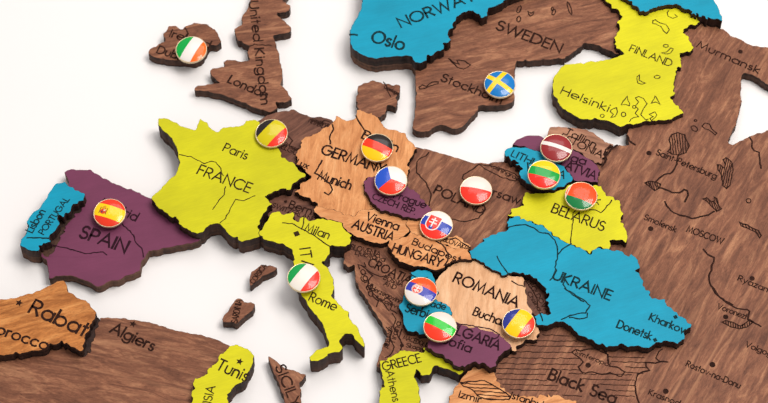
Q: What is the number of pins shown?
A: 15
